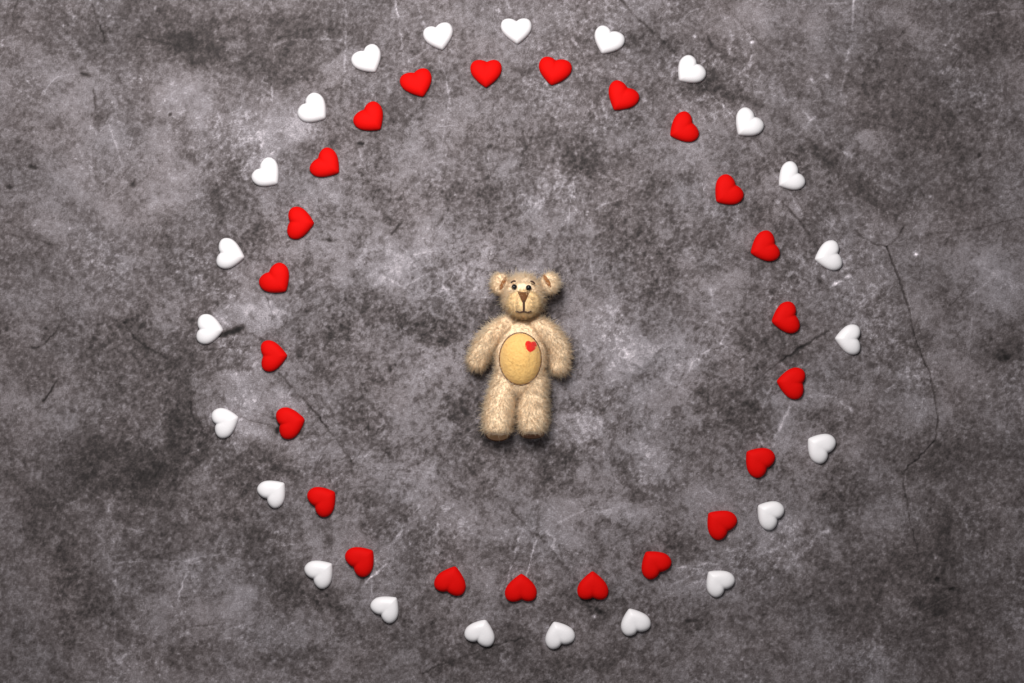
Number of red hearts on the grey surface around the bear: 23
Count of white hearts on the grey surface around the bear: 23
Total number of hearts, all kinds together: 46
